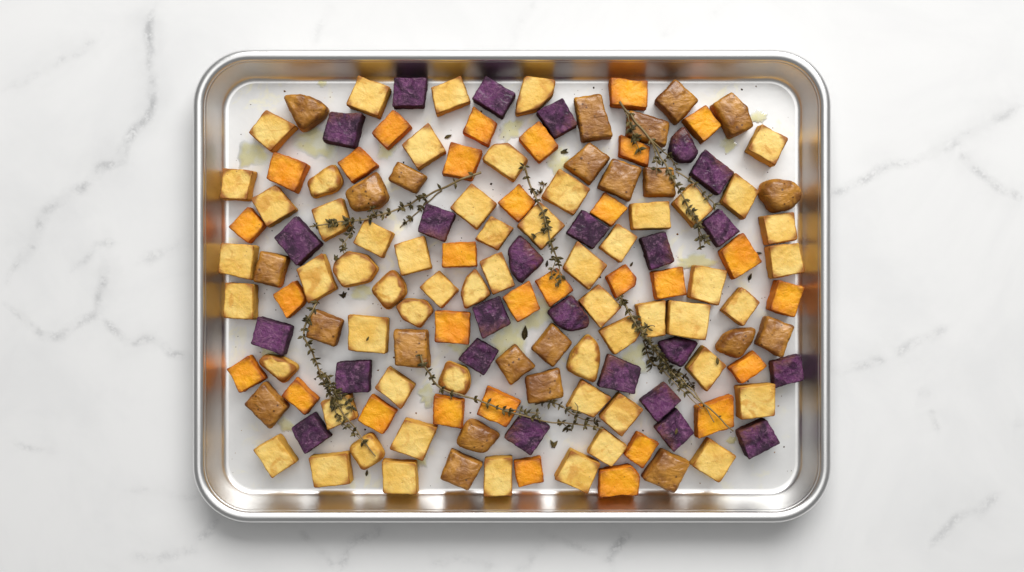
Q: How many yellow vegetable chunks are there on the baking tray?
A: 58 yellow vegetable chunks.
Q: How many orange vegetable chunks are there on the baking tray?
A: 31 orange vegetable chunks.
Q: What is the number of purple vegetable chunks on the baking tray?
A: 25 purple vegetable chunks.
